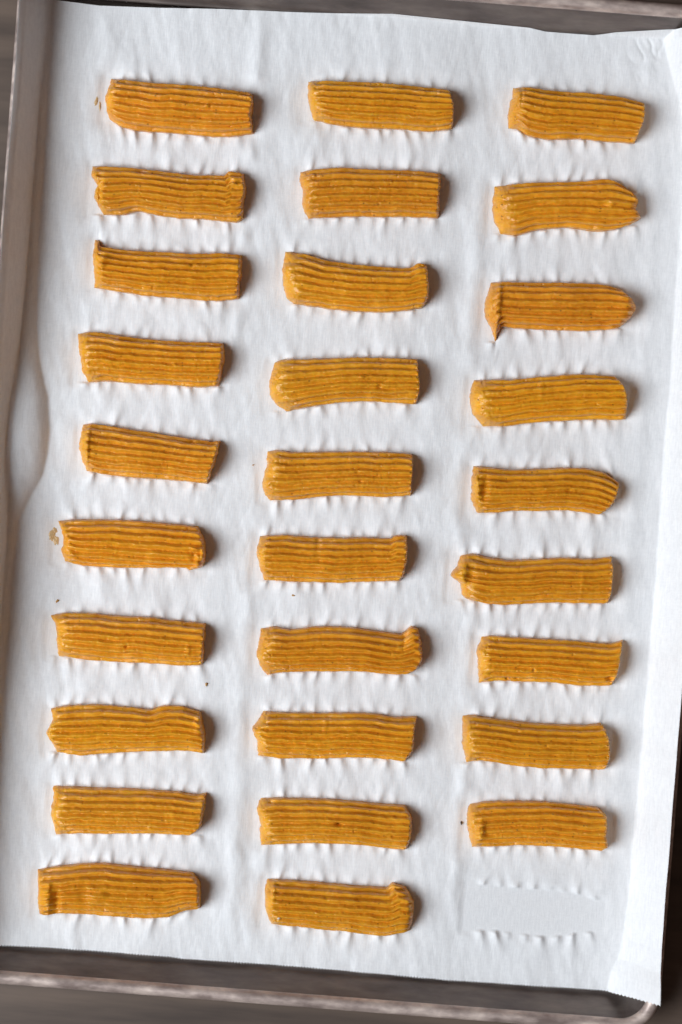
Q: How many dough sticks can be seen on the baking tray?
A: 29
